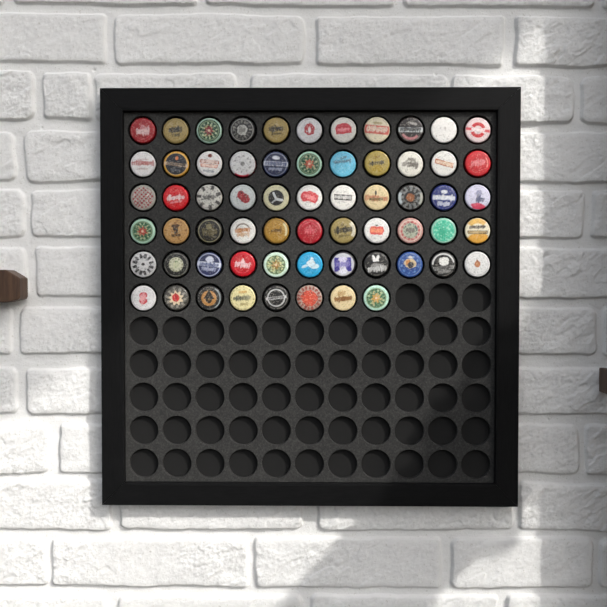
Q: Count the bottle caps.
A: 63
